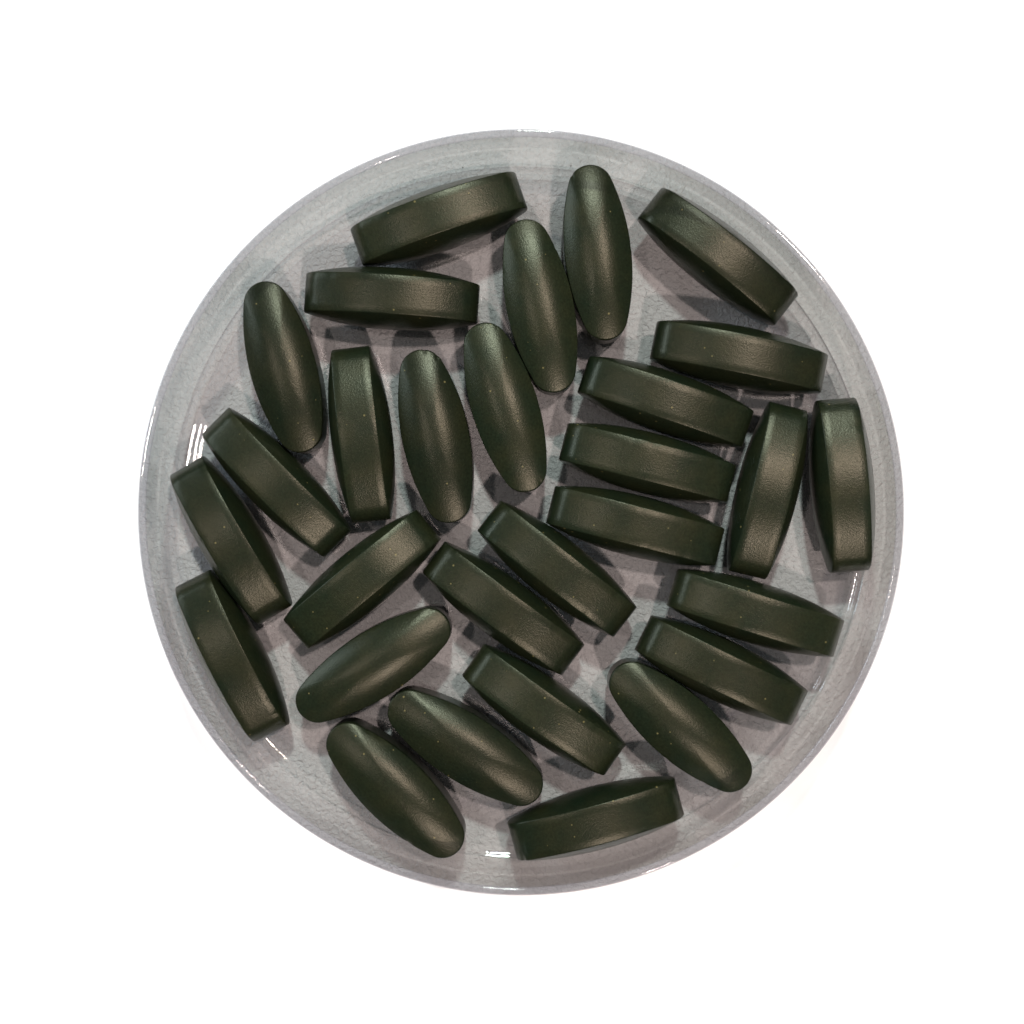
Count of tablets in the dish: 29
